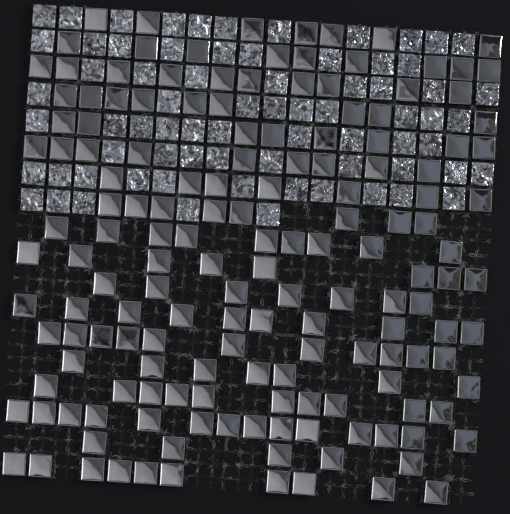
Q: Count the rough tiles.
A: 72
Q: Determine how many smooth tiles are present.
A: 158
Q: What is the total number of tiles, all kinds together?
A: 230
